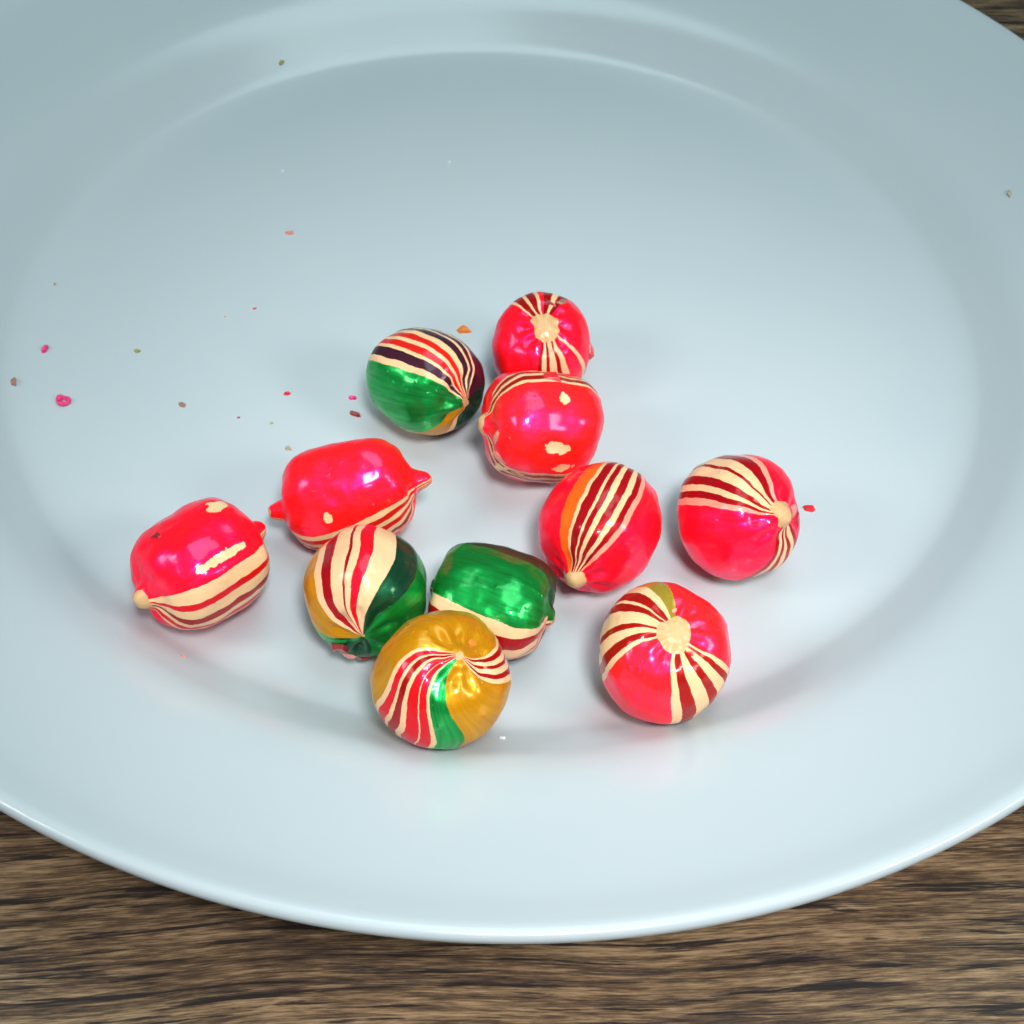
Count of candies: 11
